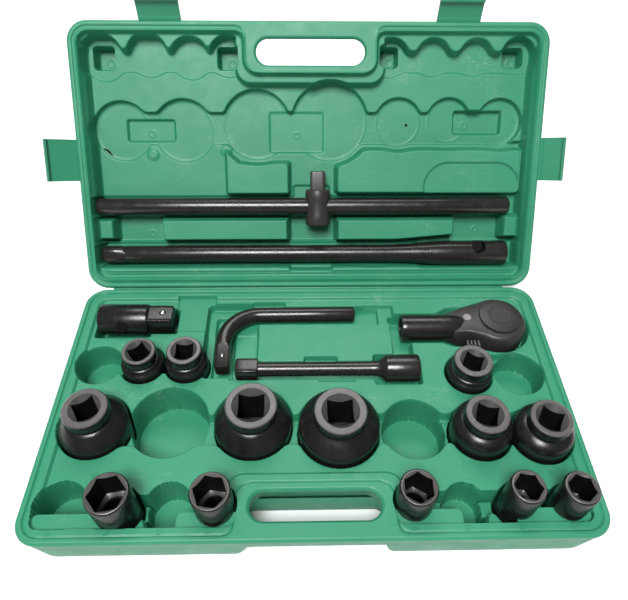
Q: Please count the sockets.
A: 13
